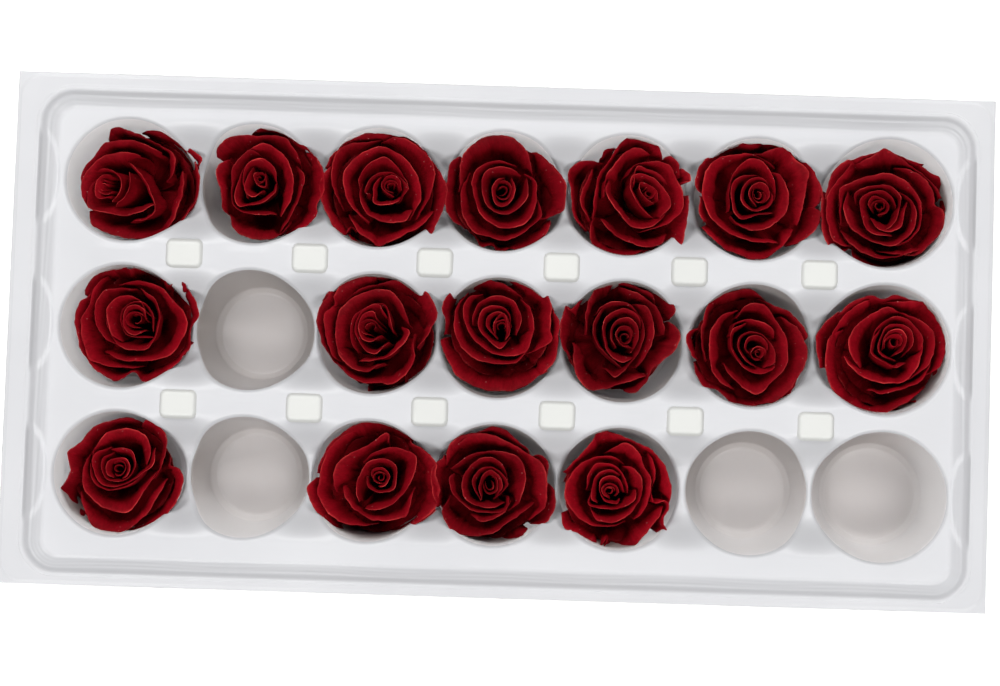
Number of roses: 17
